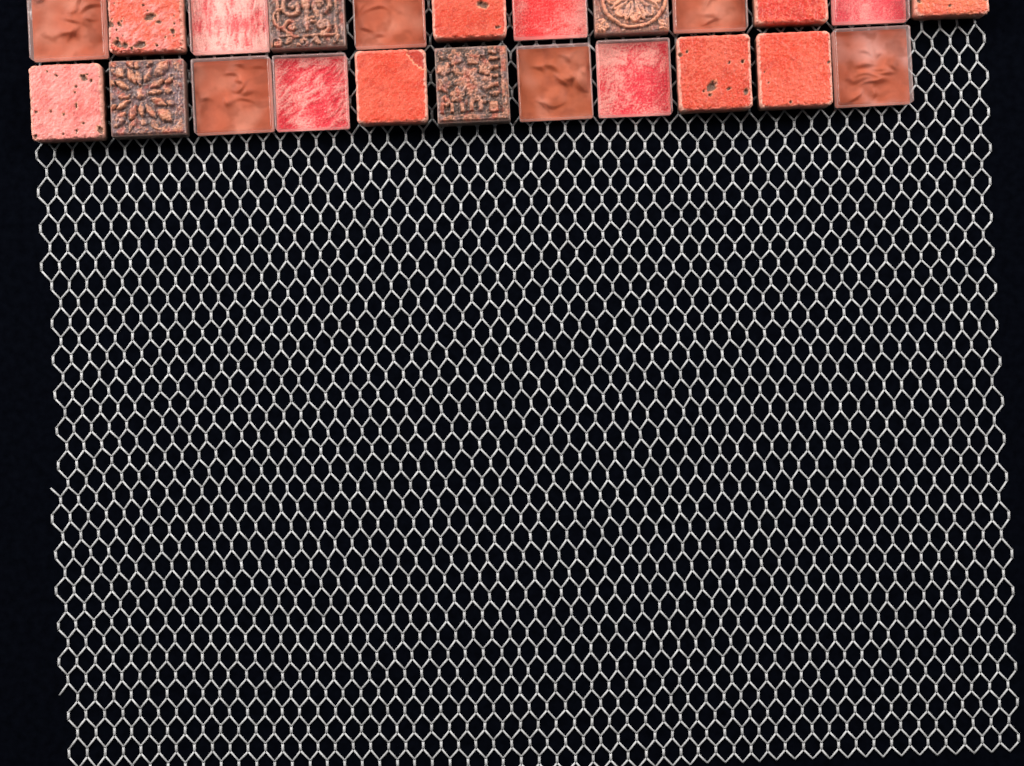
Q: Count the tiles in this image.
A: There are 23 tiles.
